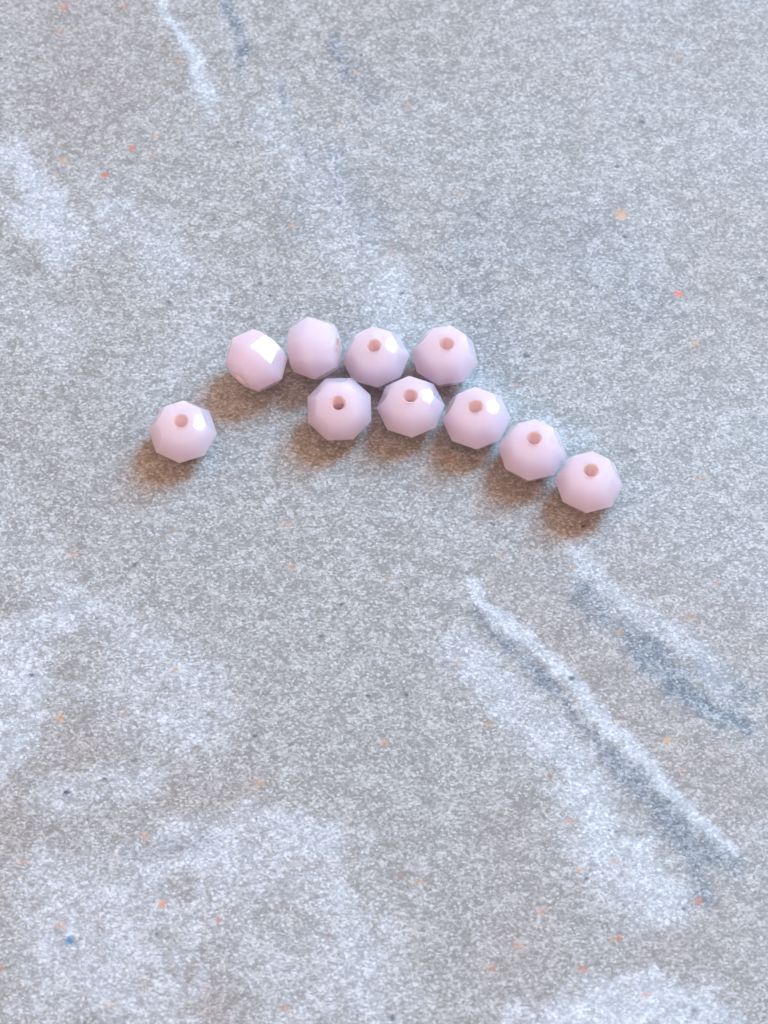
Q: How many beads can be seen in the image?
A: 10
